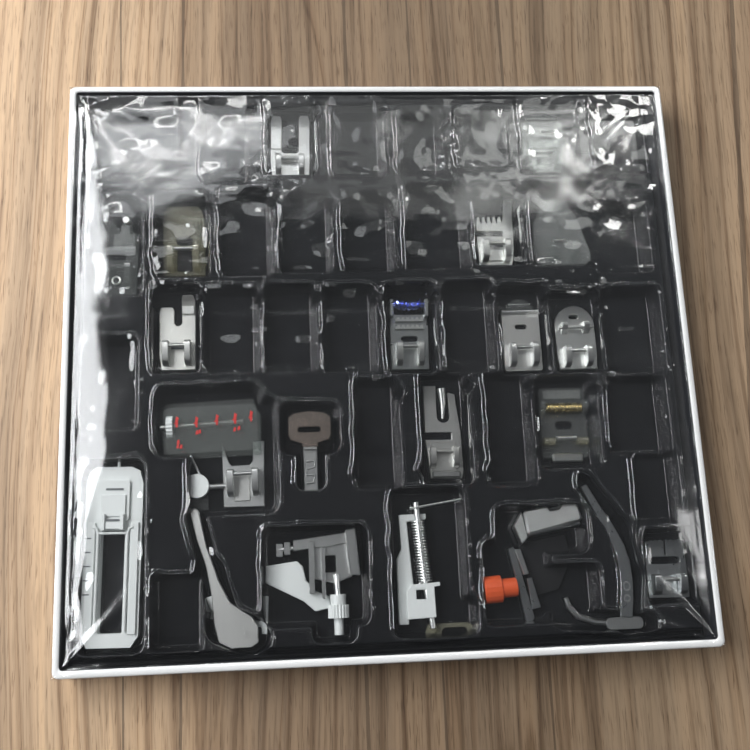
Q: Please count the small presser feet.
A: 13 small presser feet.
